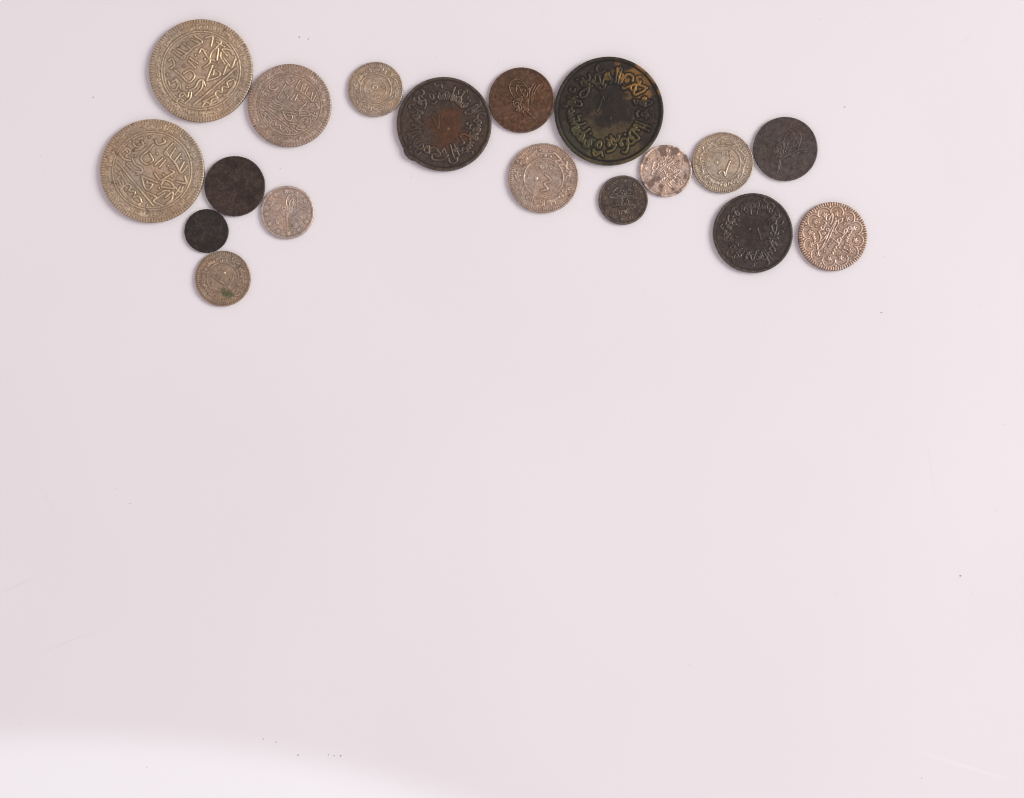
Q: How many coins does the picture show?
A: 18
